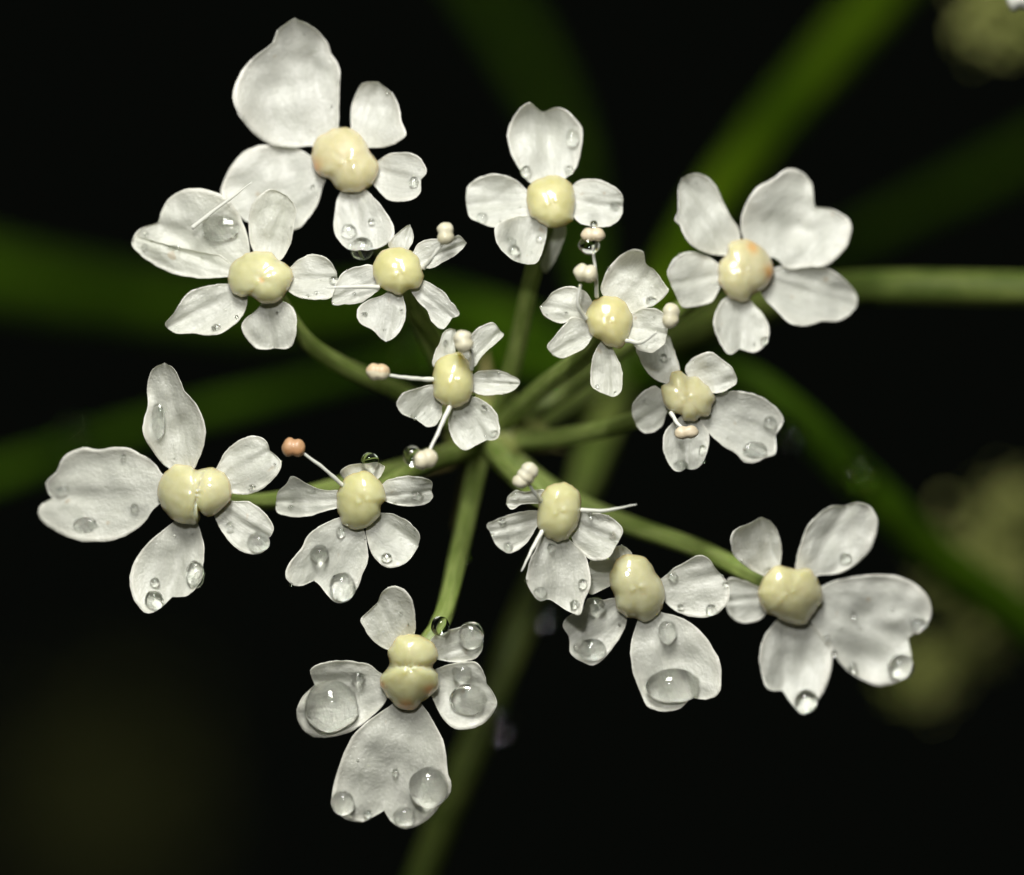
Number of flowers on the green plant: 14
